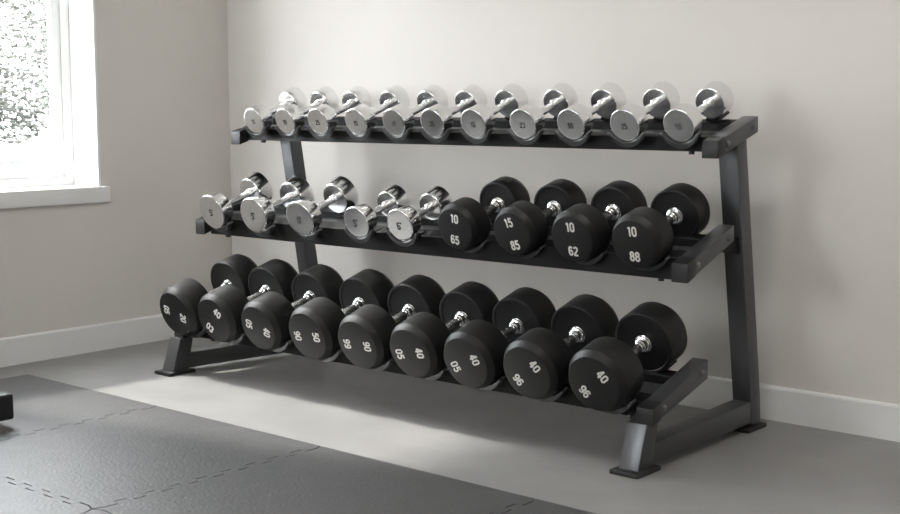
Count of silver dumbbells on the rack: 16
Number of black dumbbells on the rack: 13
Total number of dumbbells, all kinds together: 29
